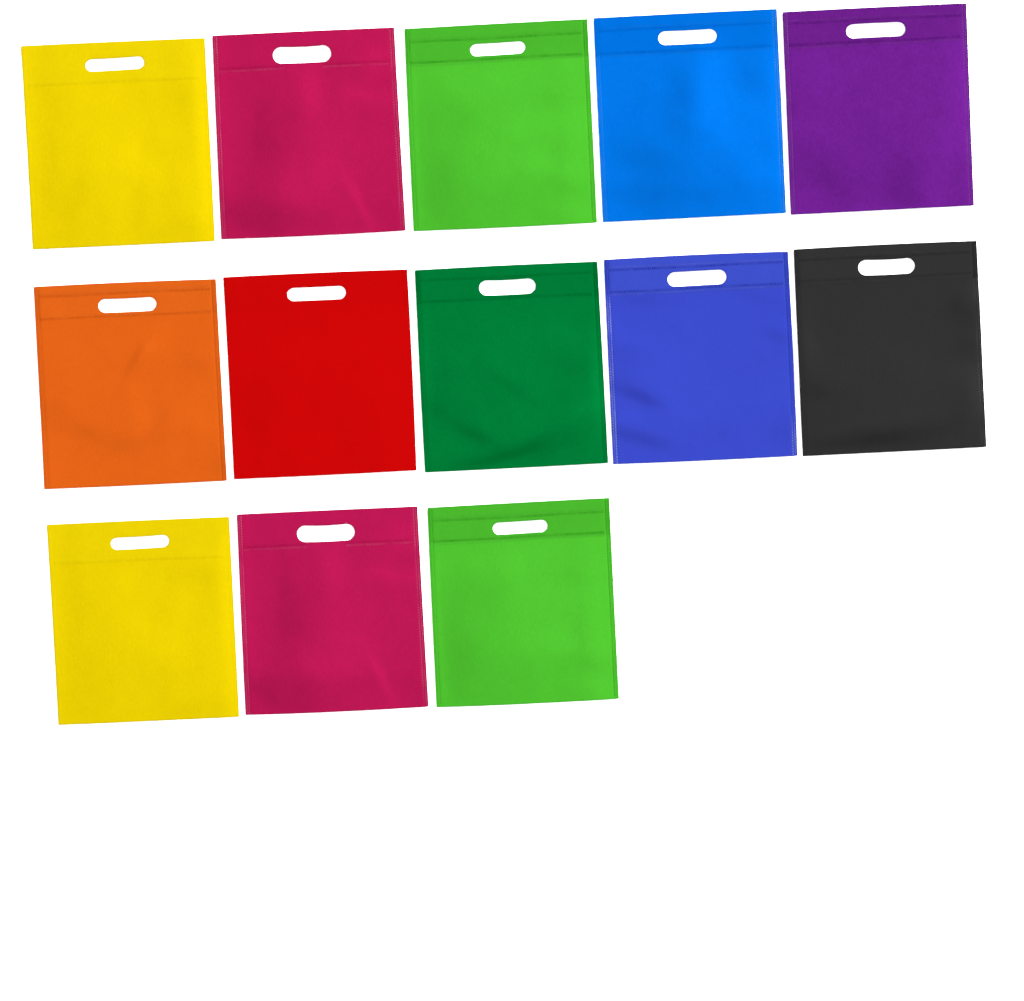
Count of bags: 13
